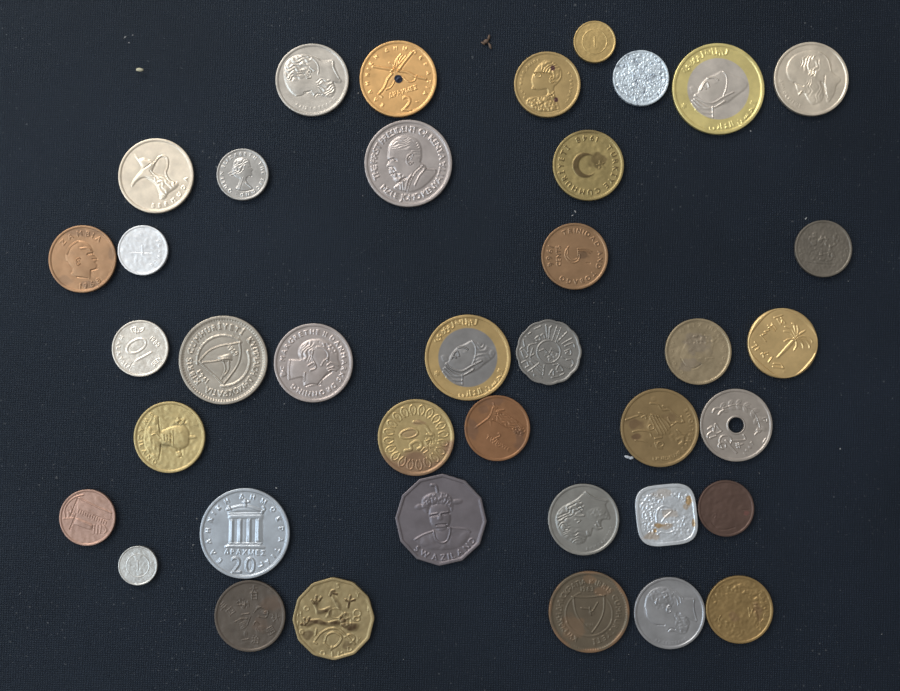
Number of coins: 39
